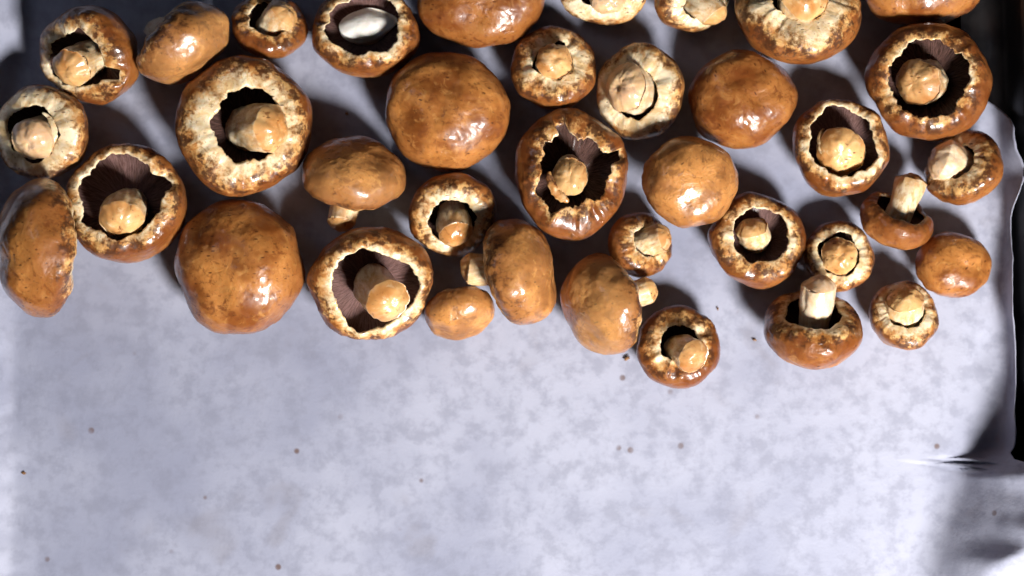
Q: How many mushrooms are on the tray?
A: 37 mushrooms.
